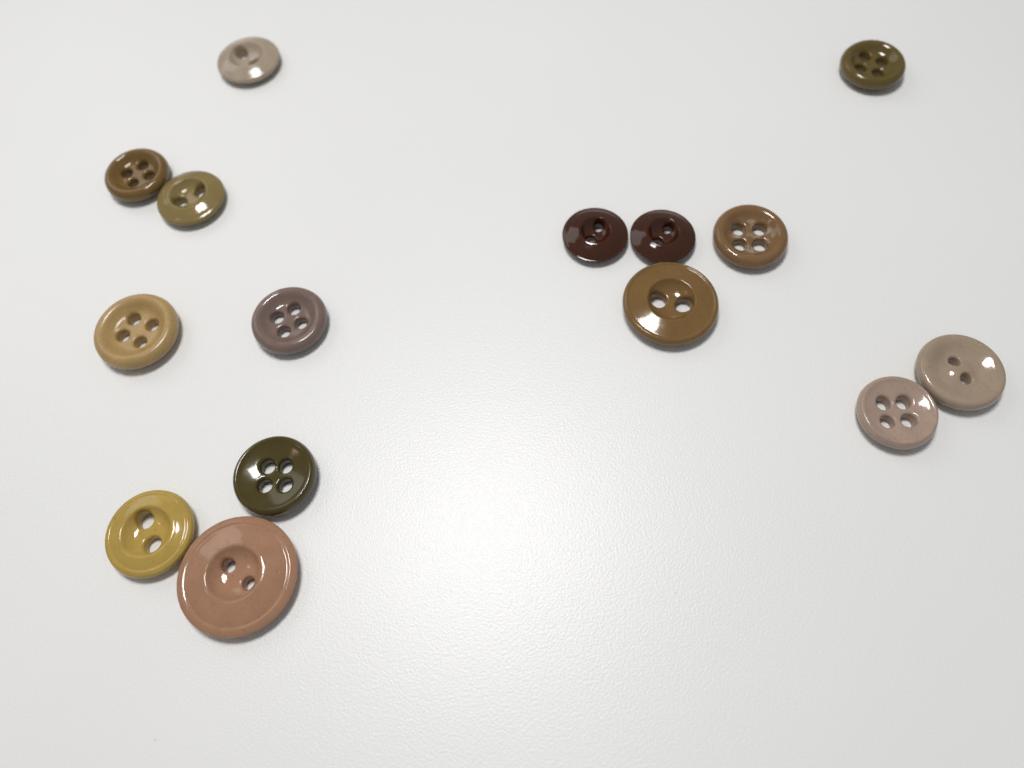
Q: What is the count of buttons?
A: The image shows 15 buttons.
